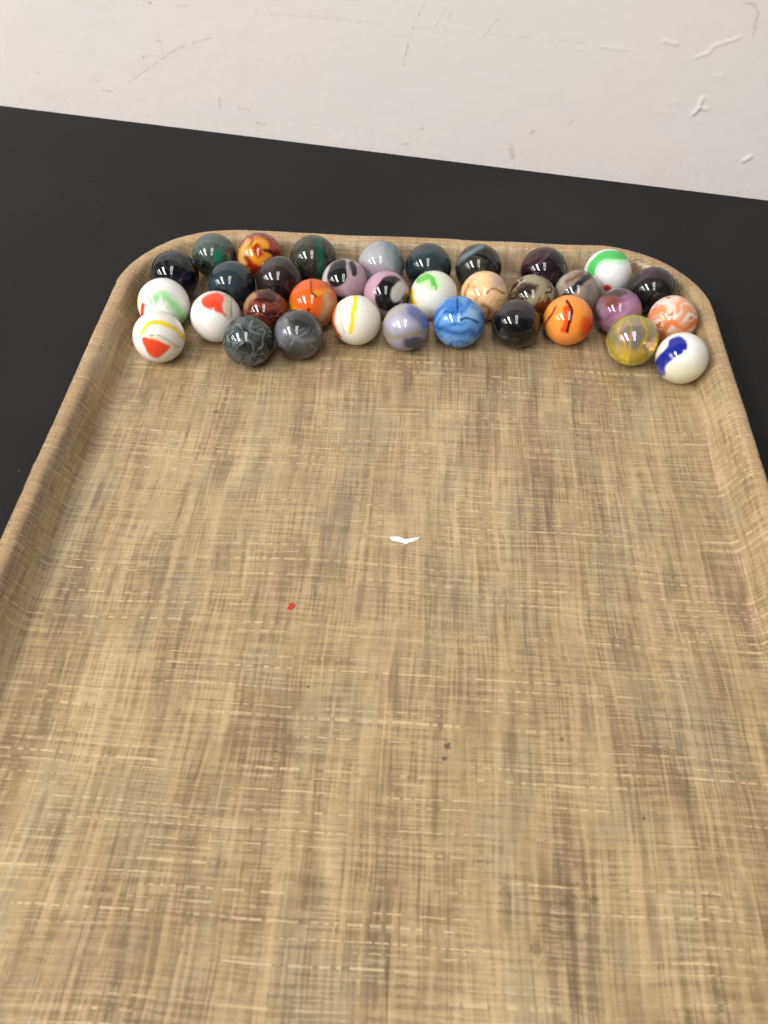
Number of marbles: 34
